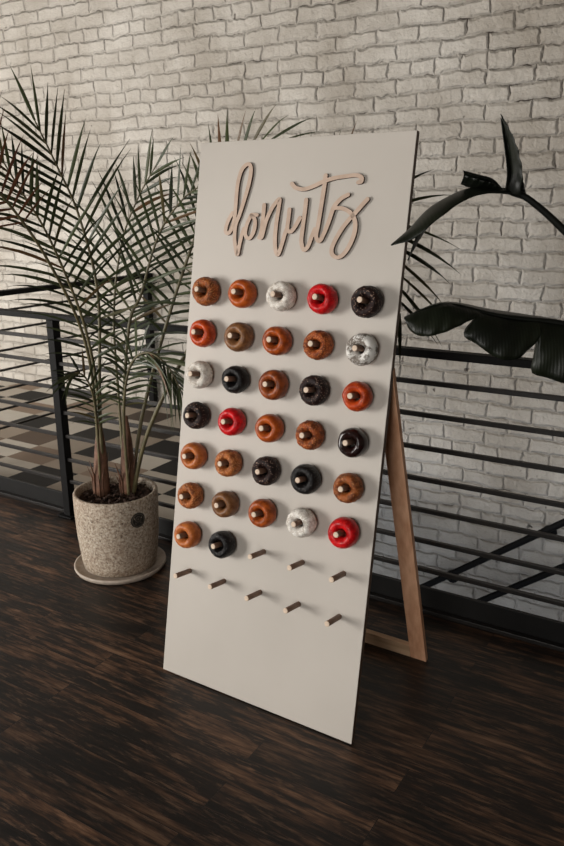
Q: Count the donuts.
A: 32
